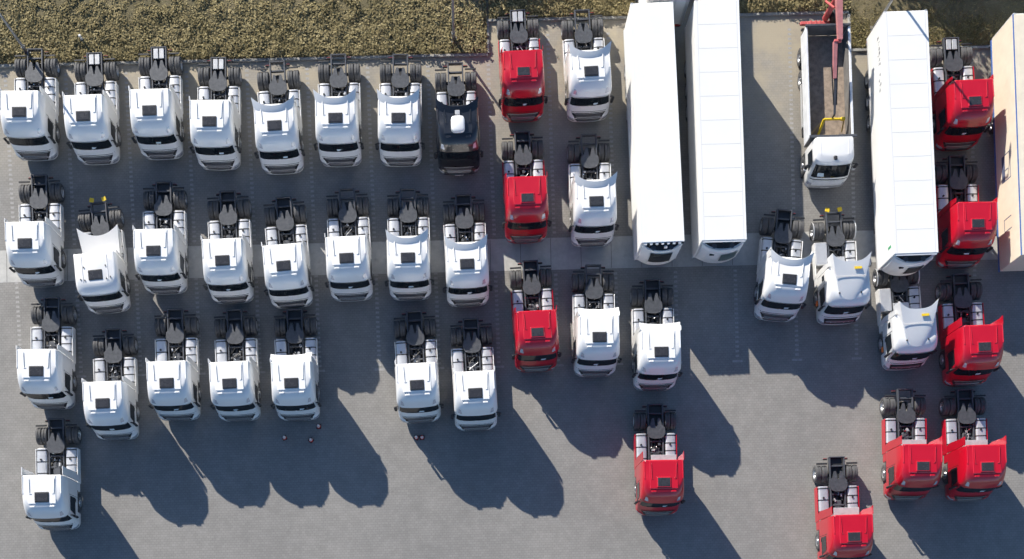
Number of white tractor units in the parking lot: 30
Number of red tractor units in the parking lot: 10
